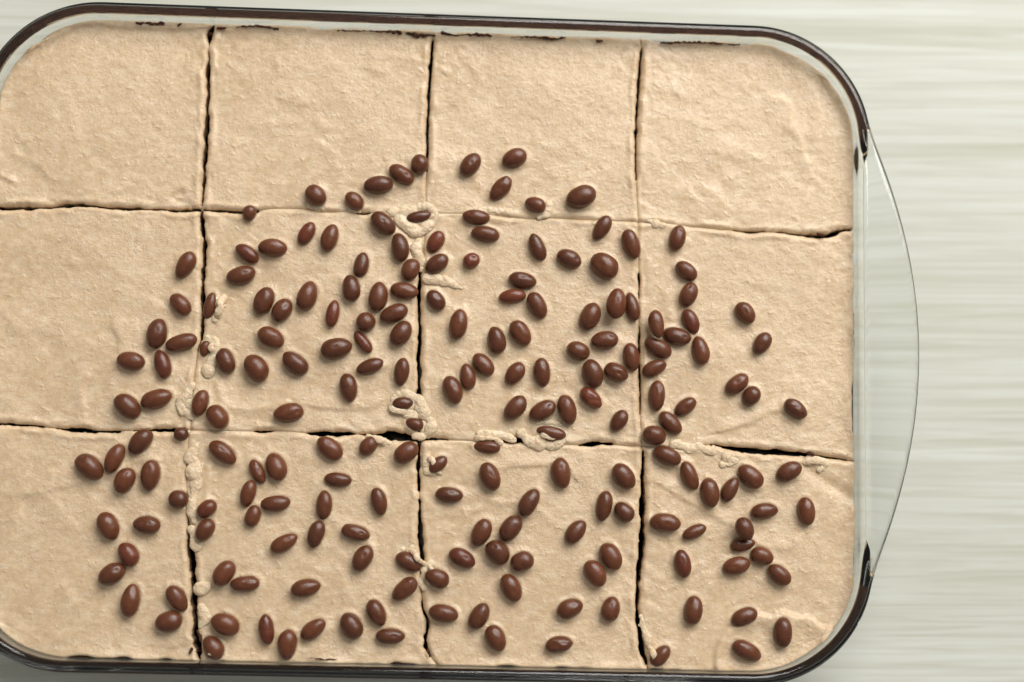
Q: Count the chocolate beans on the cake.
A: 200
